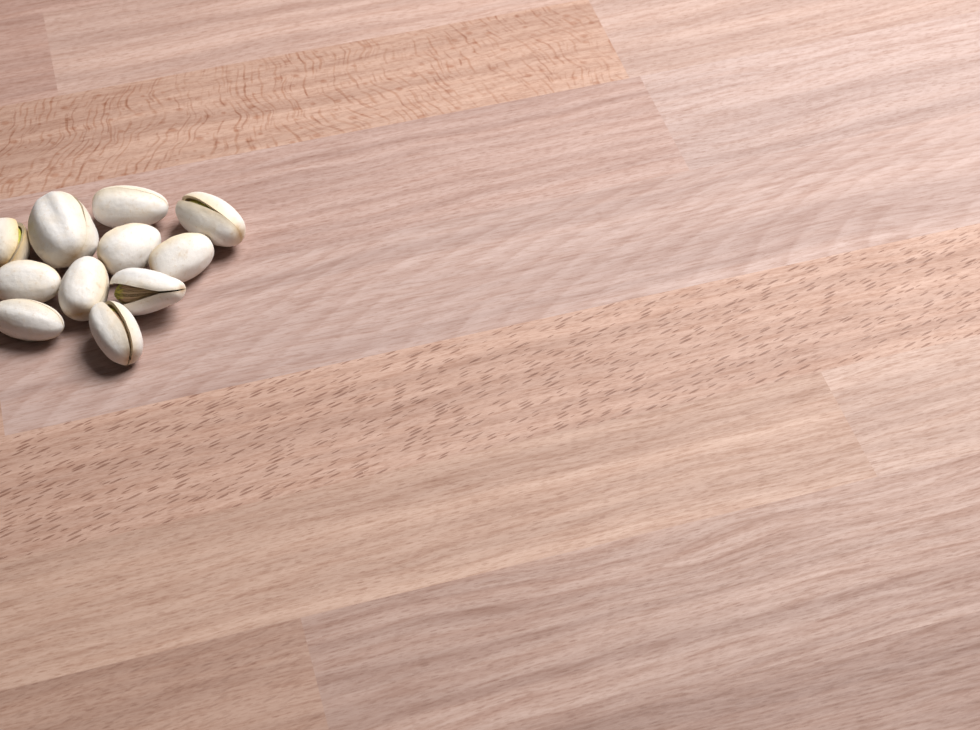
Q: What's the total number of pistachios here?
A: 11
